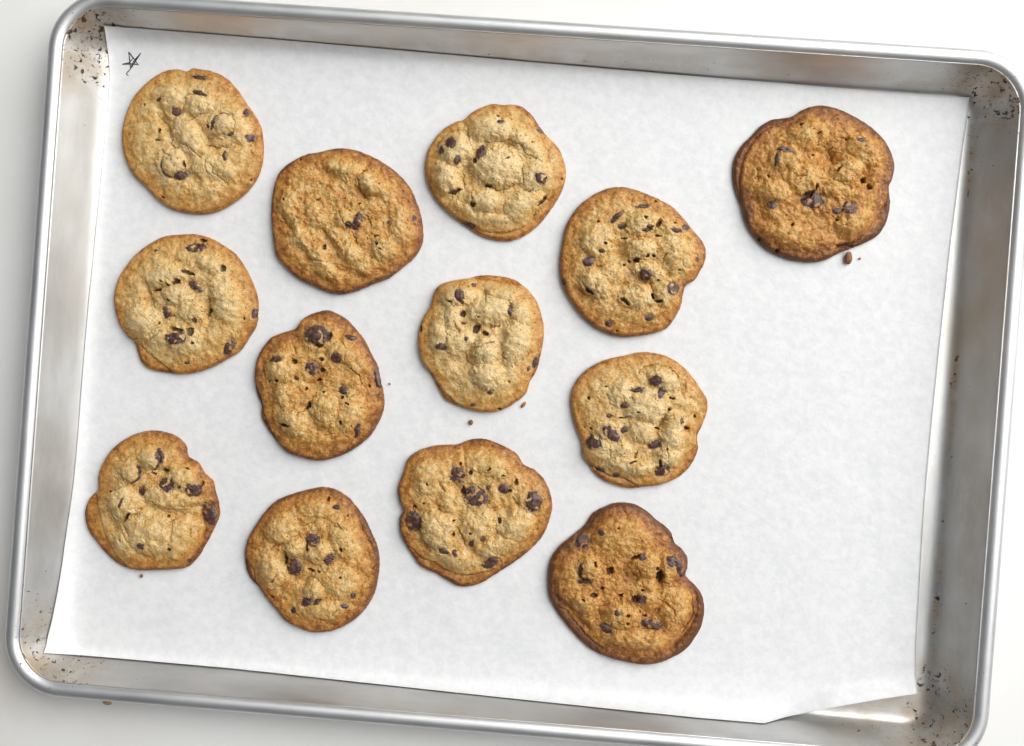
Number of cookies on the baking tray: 13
